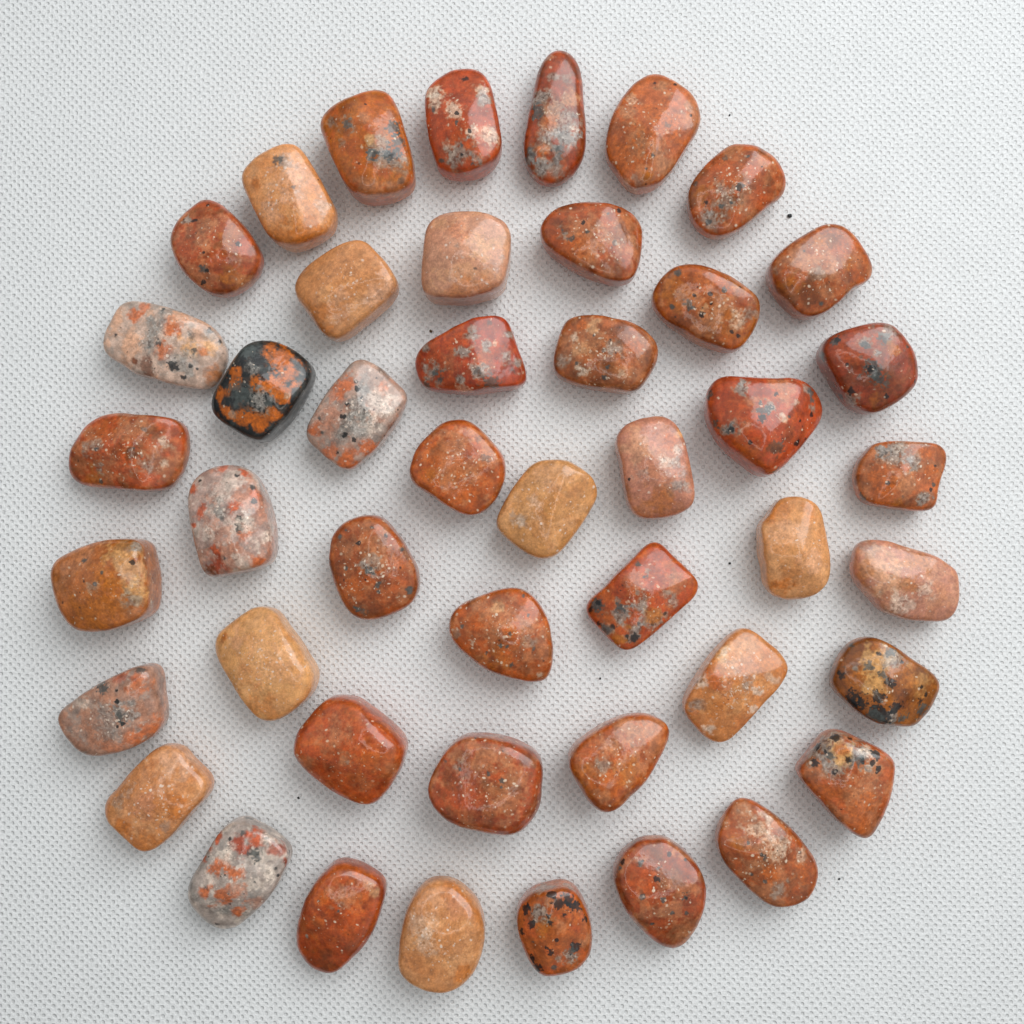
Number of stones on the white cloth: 46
